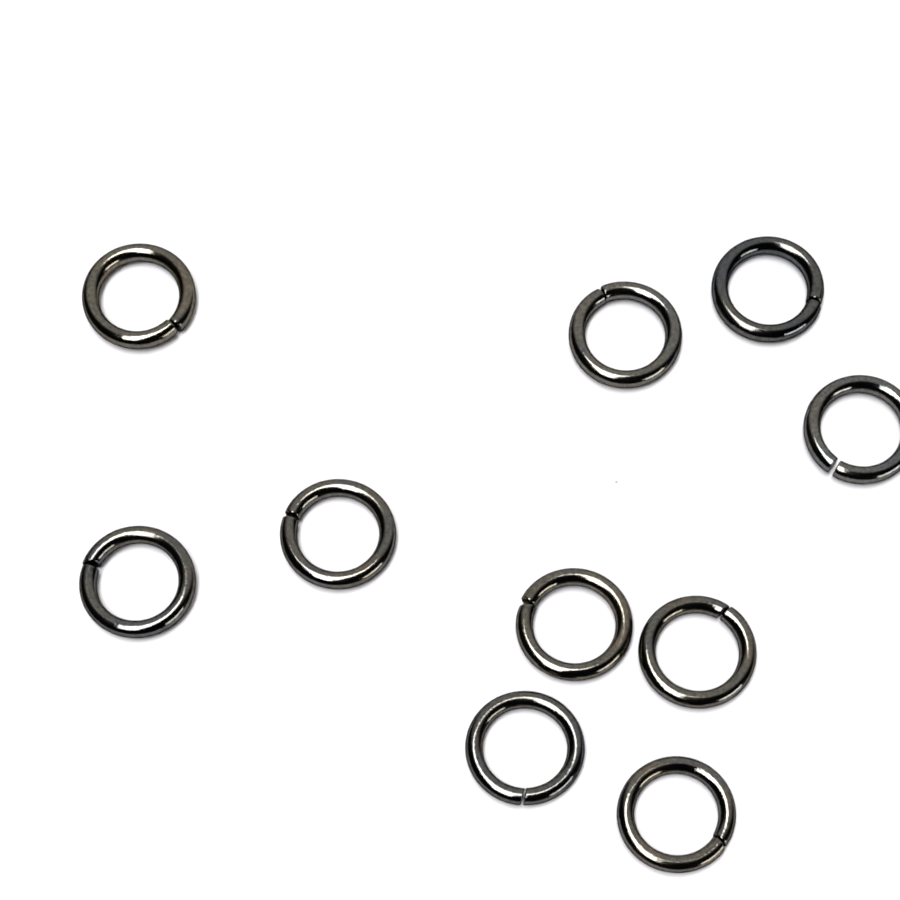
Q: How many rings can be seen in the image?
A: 10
